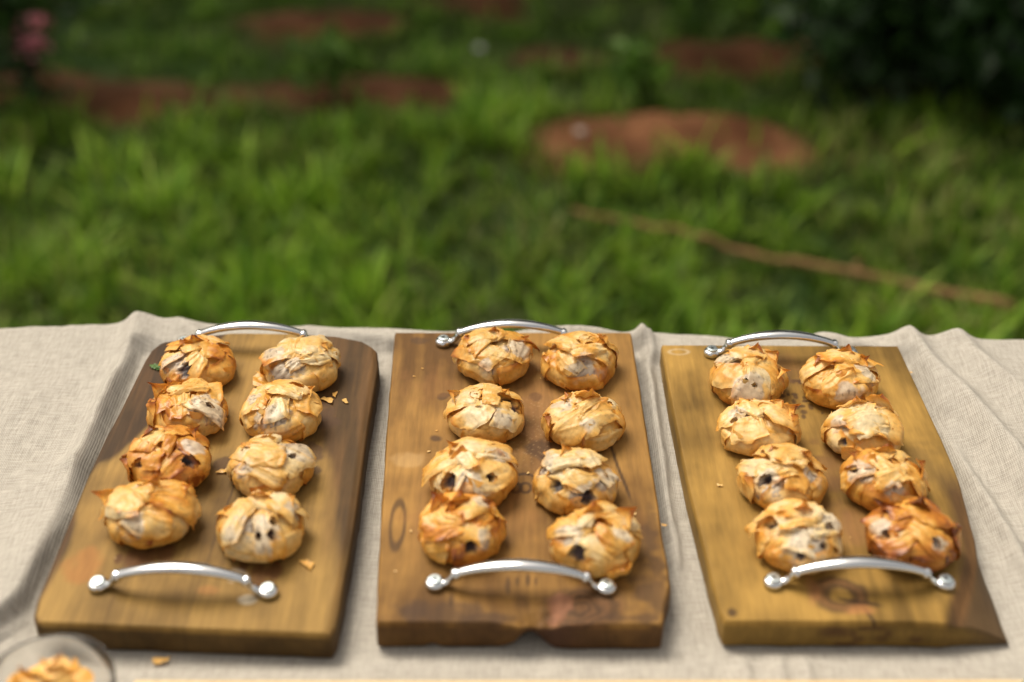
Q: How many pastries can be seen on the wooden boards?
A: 24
